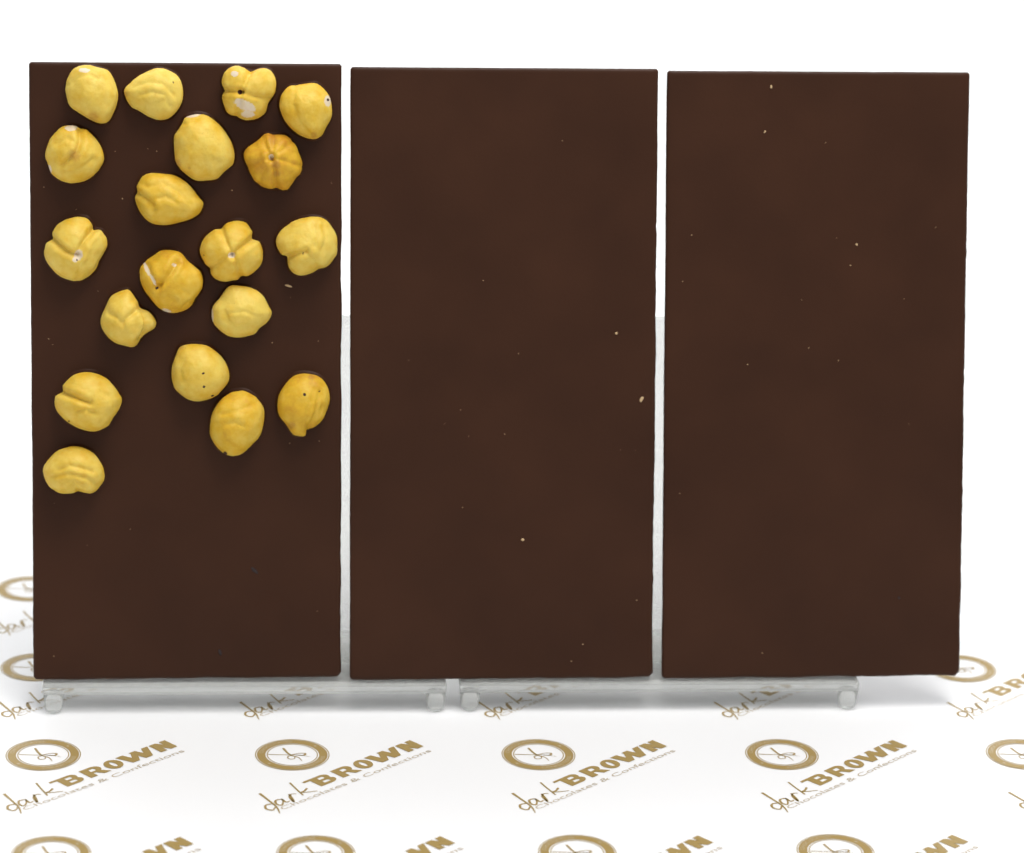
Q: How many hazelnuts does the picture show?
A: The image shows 19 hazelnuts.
